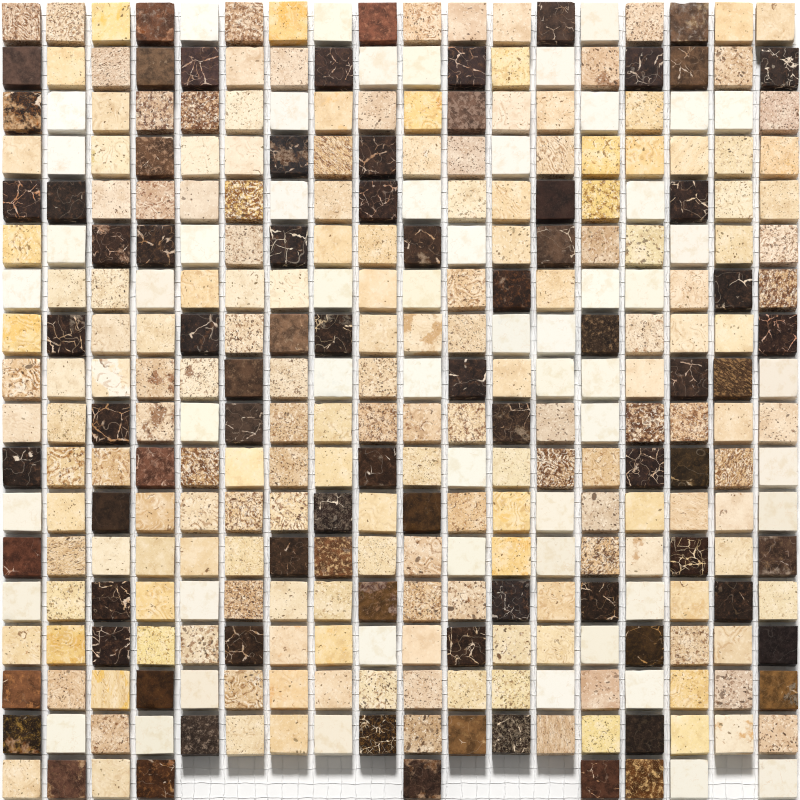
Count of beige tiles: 181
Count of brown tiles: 79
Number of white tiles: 55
